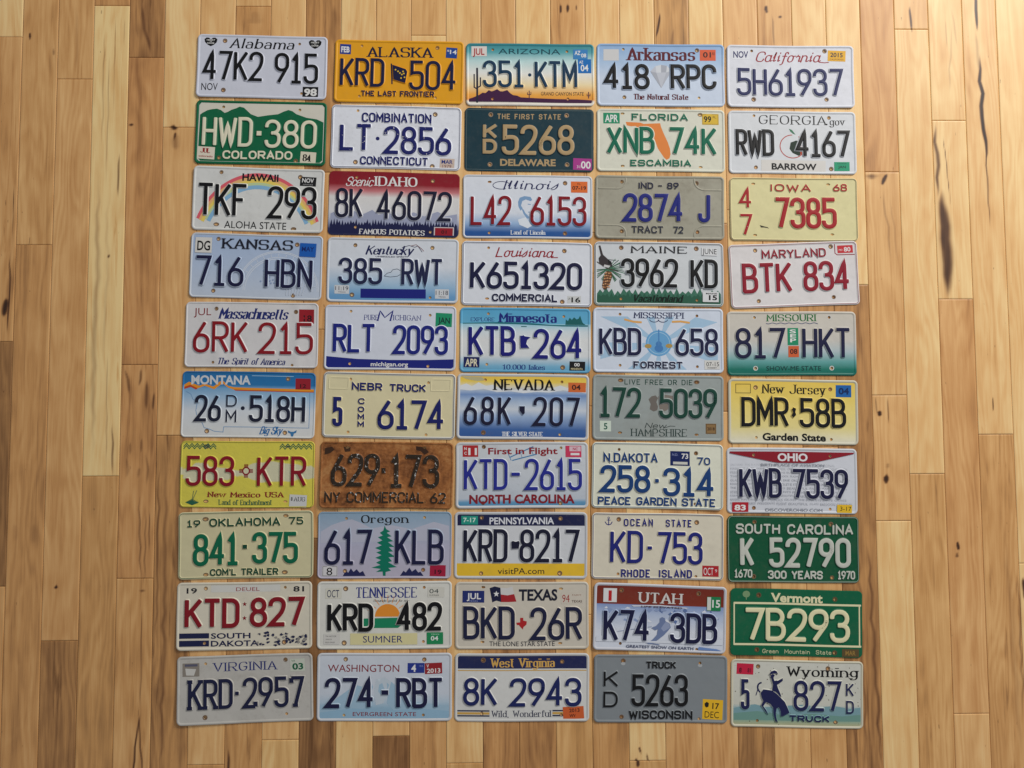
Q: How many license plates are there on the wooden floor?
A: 50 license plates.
